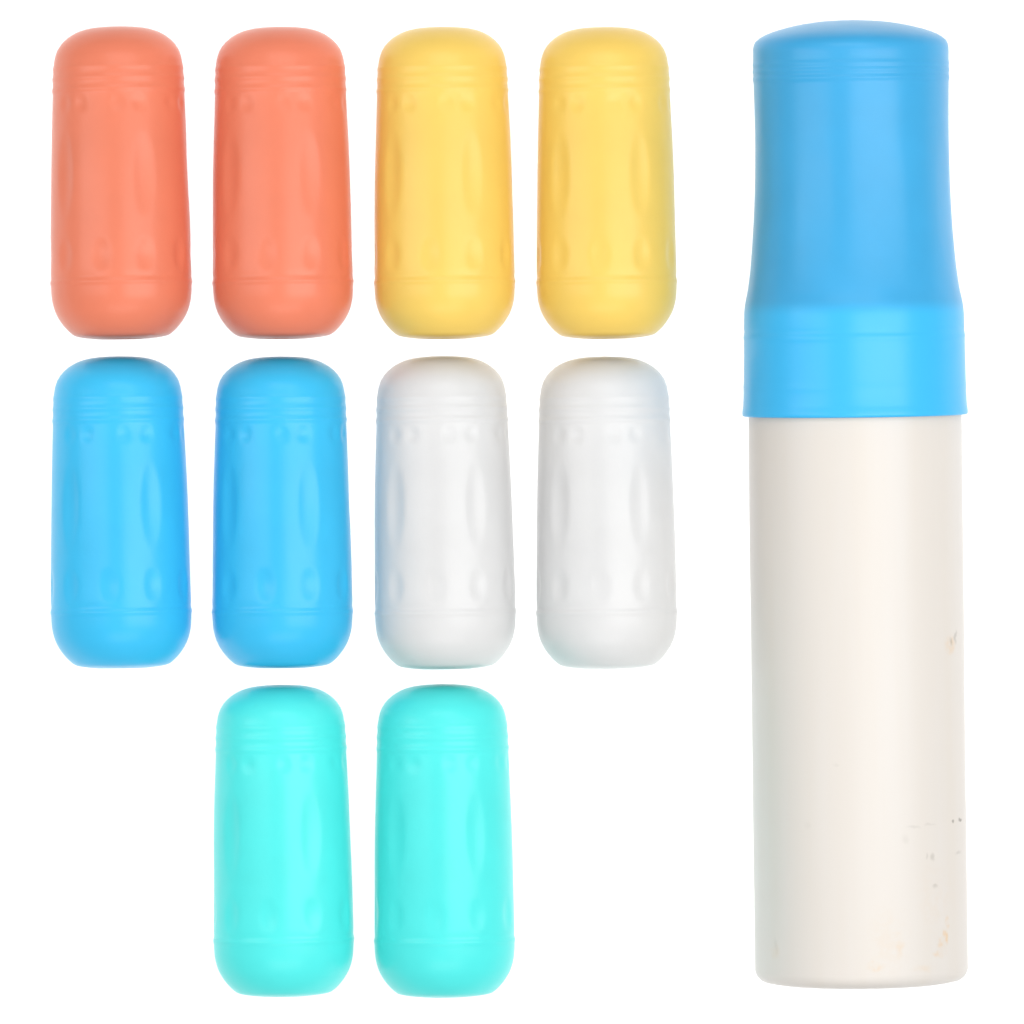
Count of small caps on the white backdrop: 10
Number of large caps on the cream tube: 1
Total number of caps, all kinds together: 11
